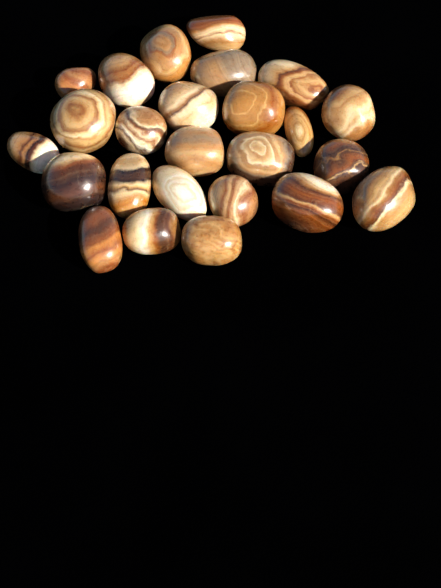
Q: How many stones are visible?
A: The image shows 25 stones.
